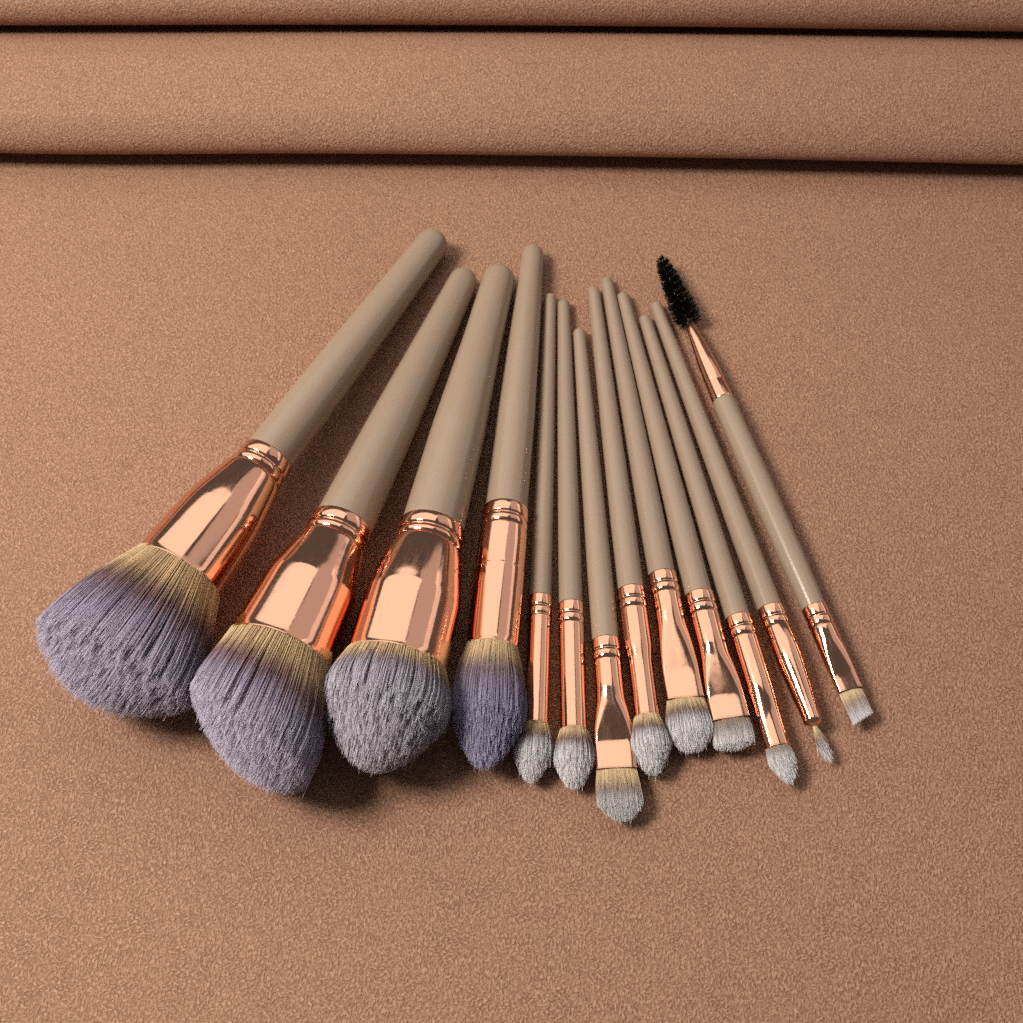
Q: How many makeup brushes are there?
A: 13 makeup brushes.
